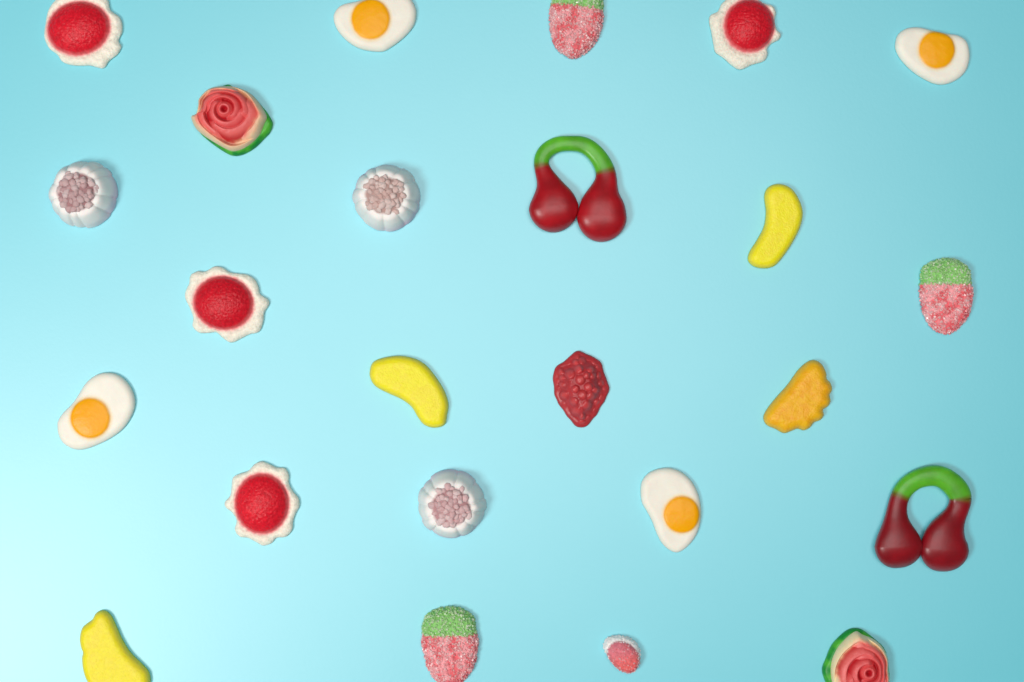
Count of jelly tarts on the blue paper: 4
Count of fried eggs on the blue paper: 4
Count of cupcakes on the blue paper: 3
